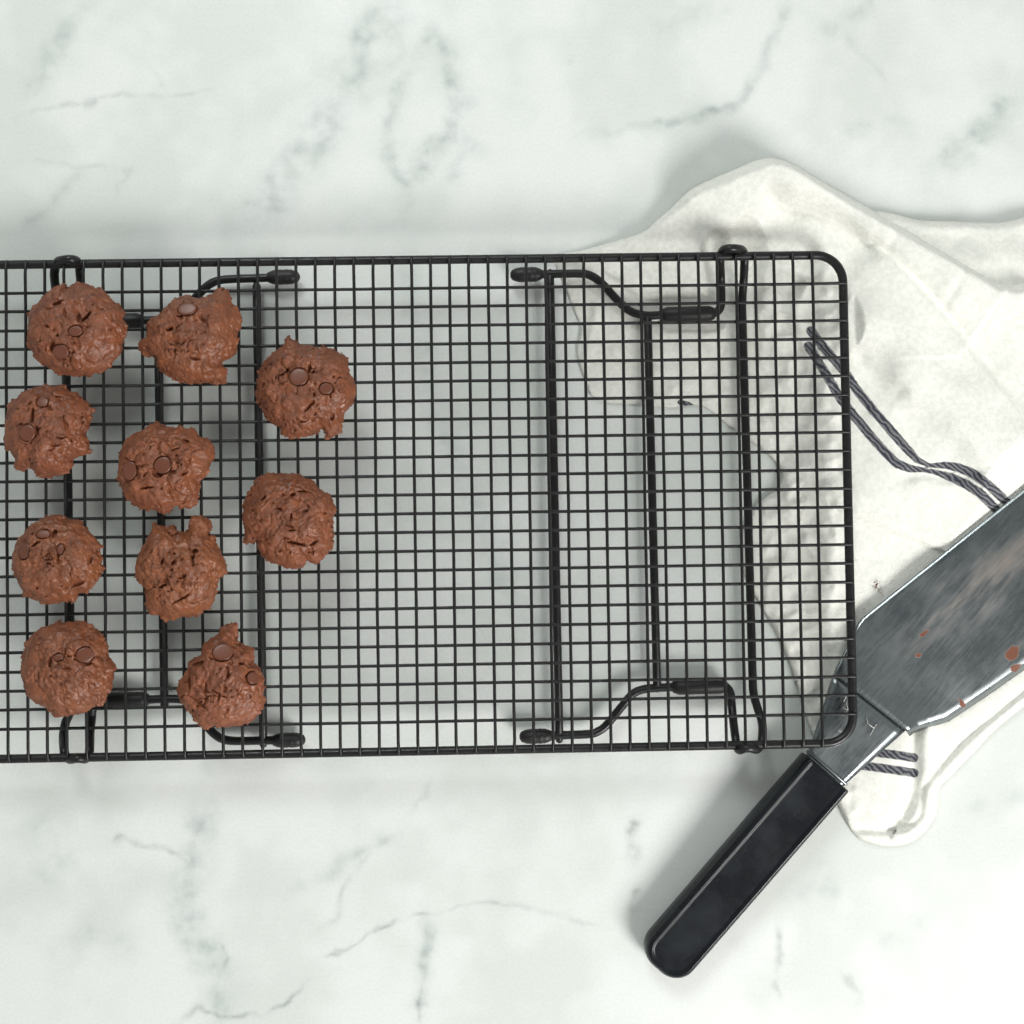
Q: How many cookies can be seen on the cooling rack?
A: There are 10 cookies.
